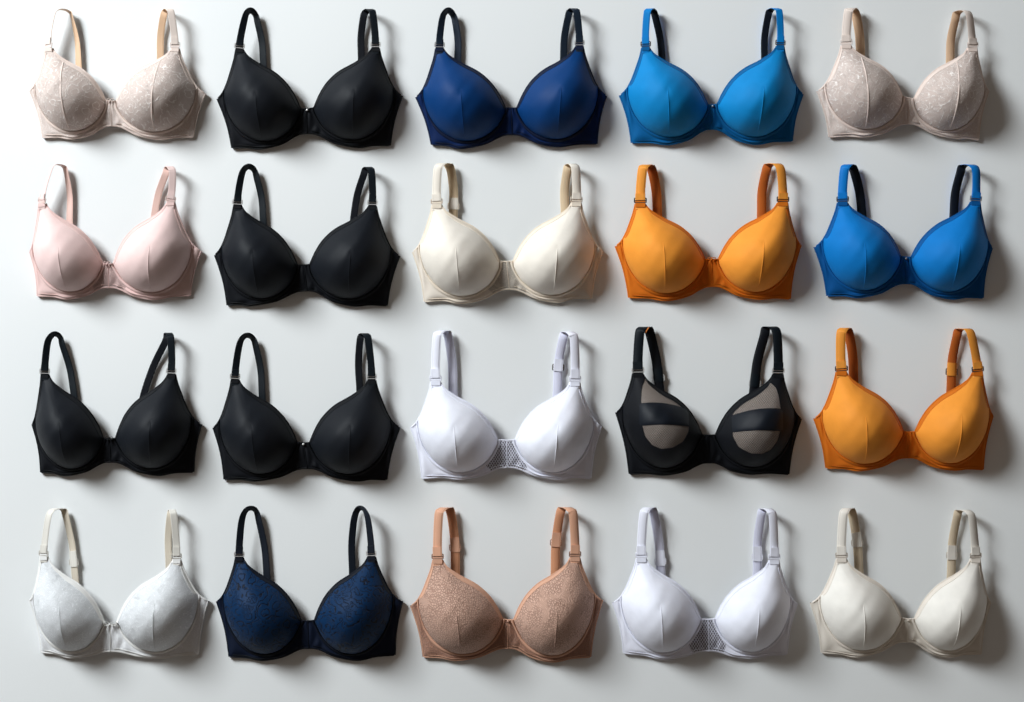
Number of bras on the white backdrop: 20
